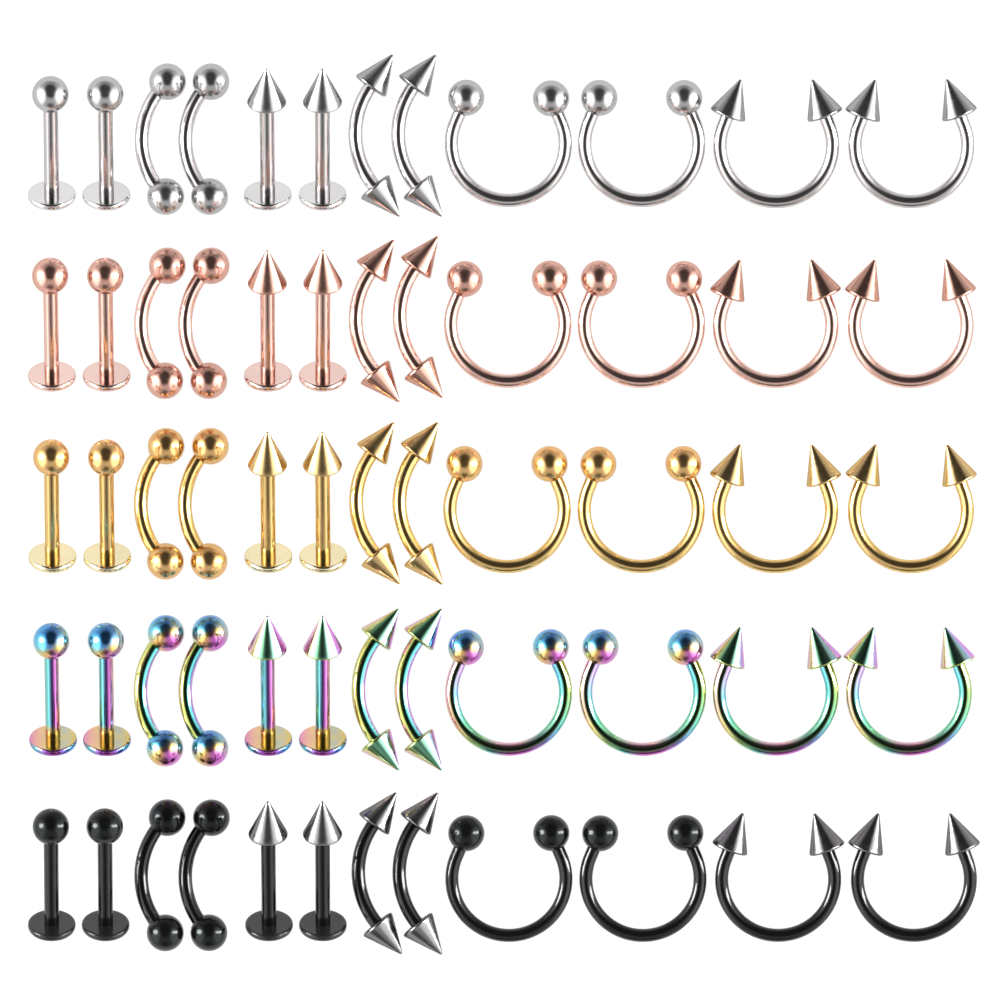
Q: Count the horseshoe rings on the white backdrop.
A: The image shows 20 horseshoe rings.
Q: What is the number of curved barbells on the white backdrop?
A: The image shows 20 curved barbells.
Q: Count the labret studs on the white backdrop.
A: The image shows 20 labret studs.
